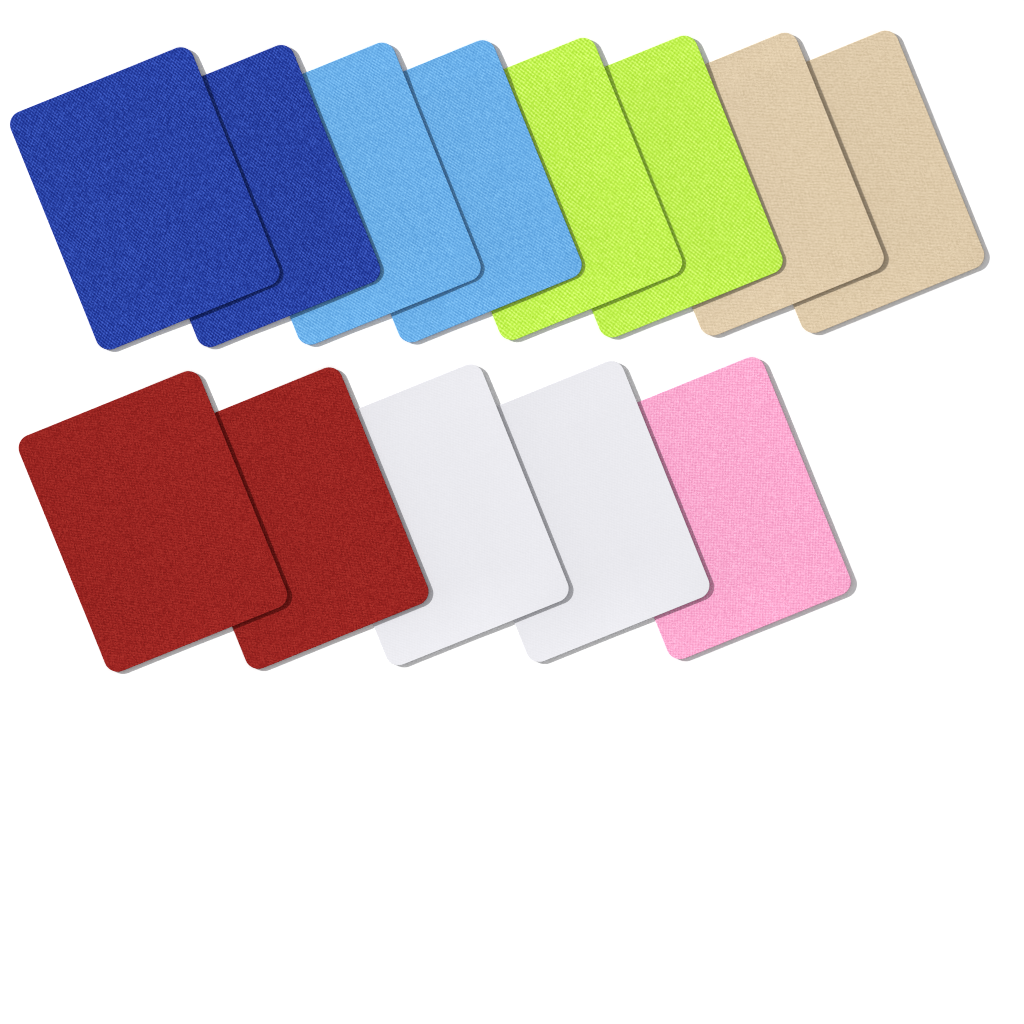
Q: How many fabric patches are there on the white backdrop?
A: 13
